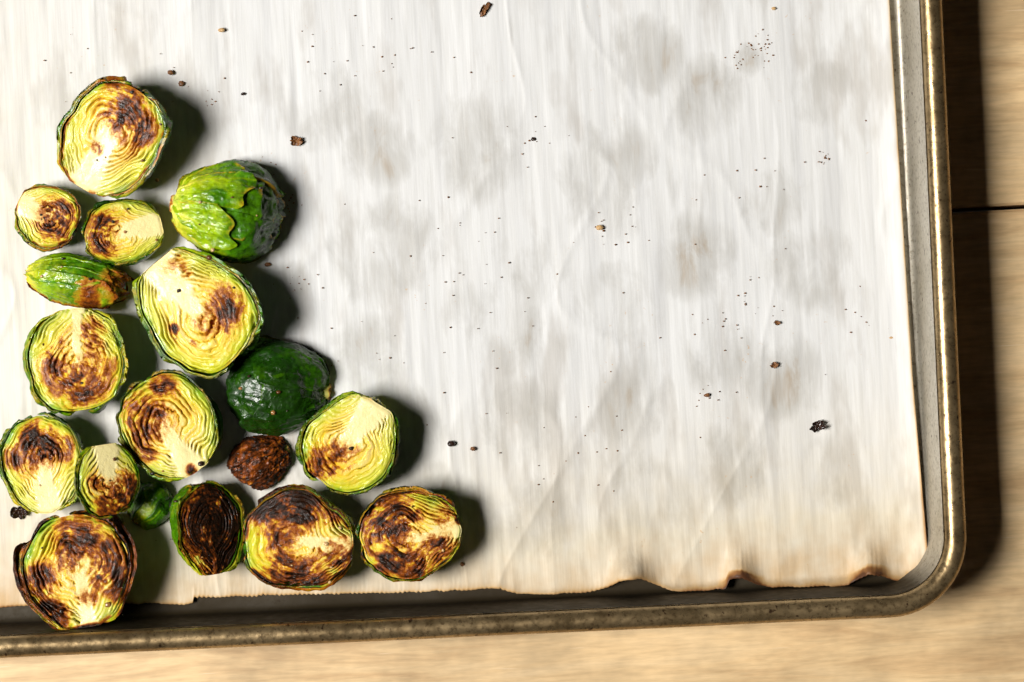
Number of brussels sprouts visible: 18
